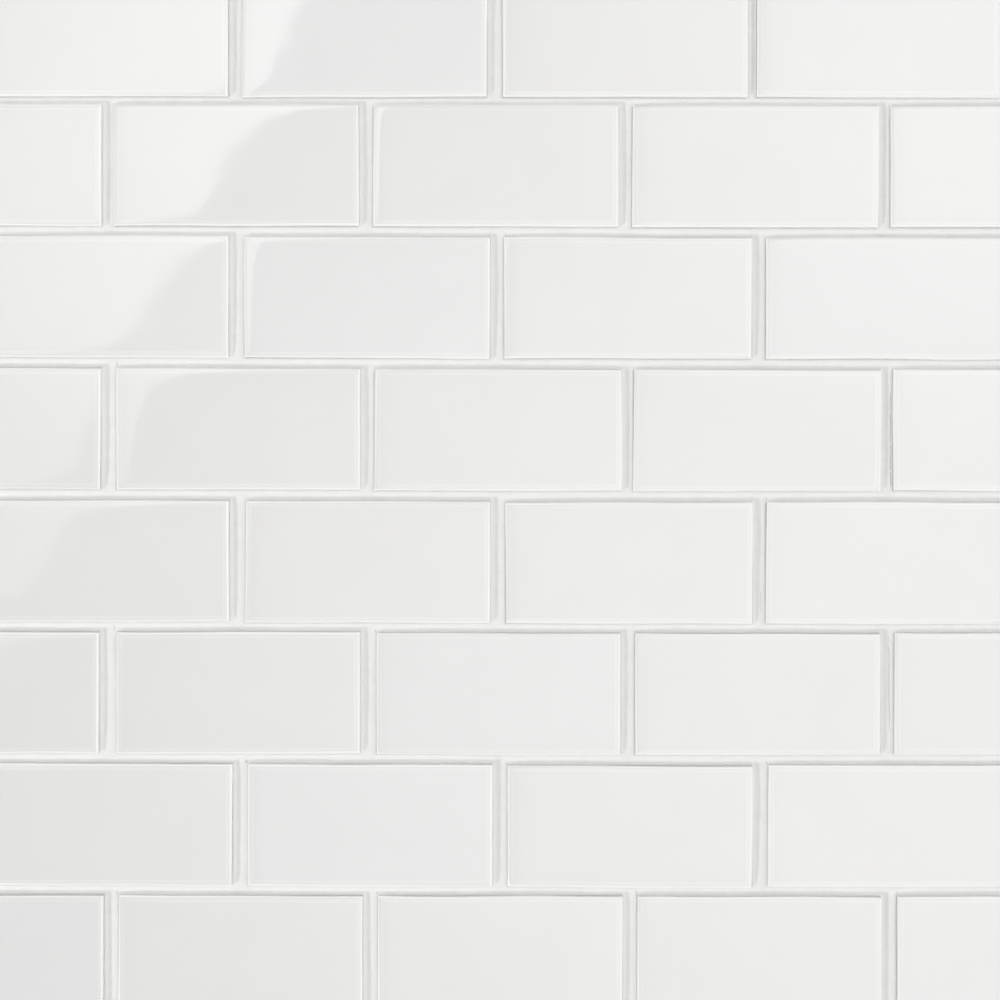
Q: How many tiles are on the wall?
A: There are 36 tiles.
